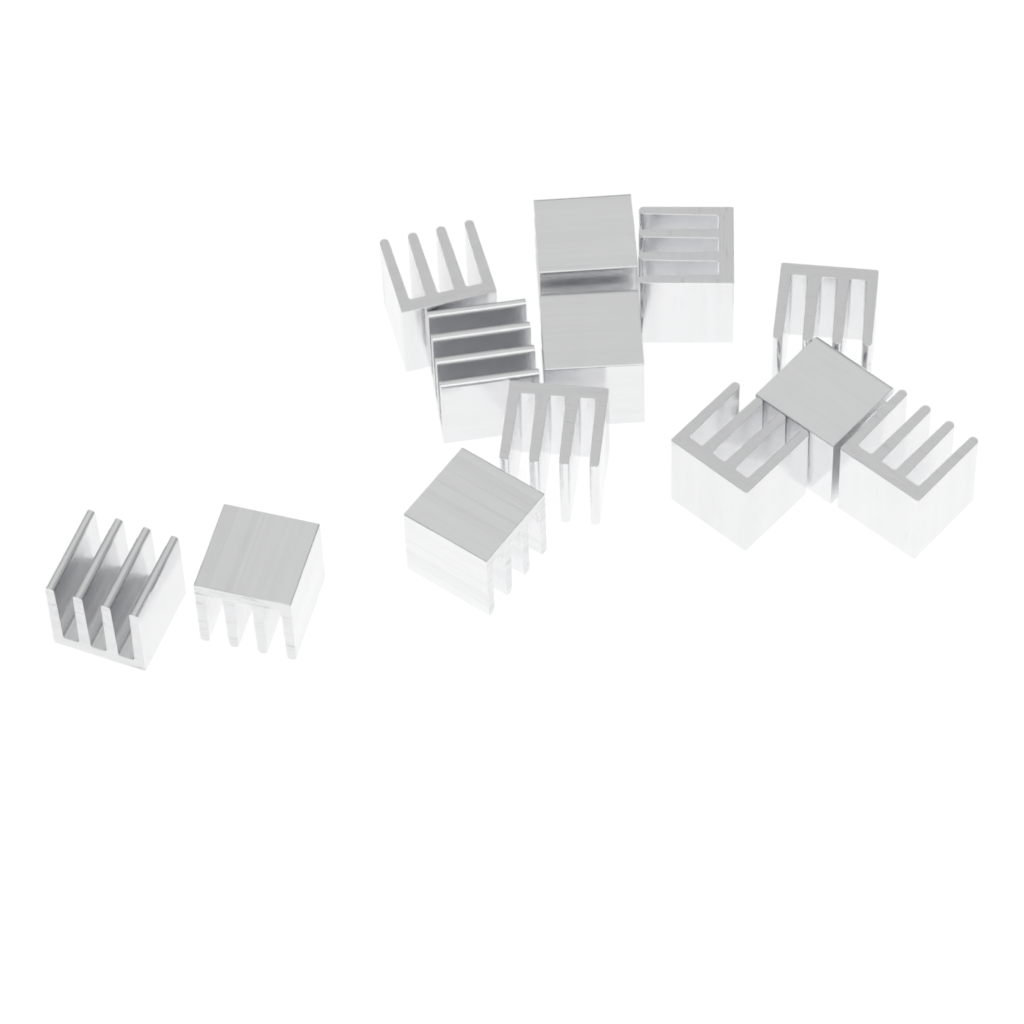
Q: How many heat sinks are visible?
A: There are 13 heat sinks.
